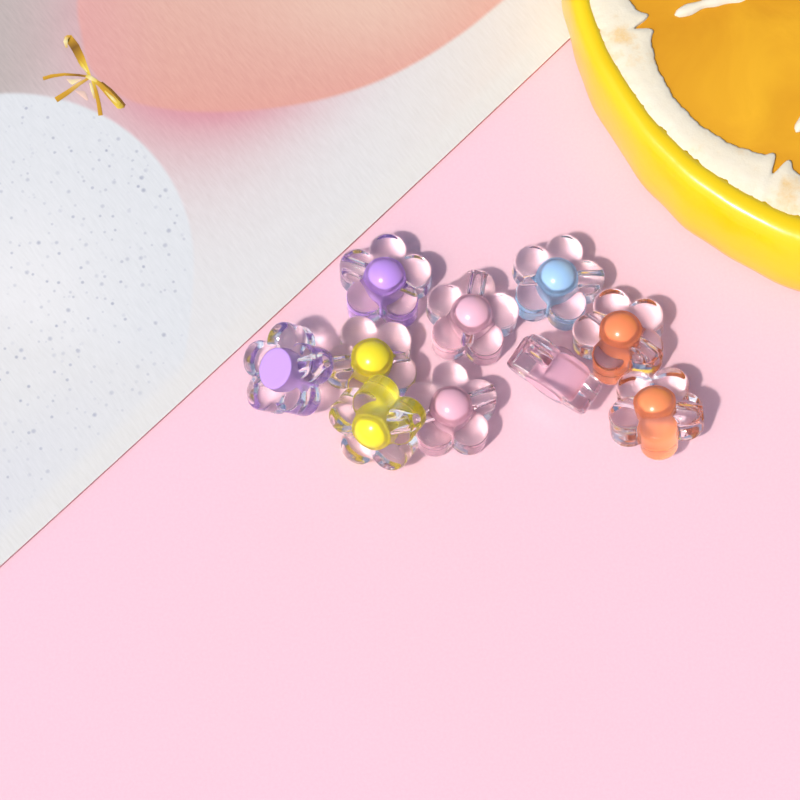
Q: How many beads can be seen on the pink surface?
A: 10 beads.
